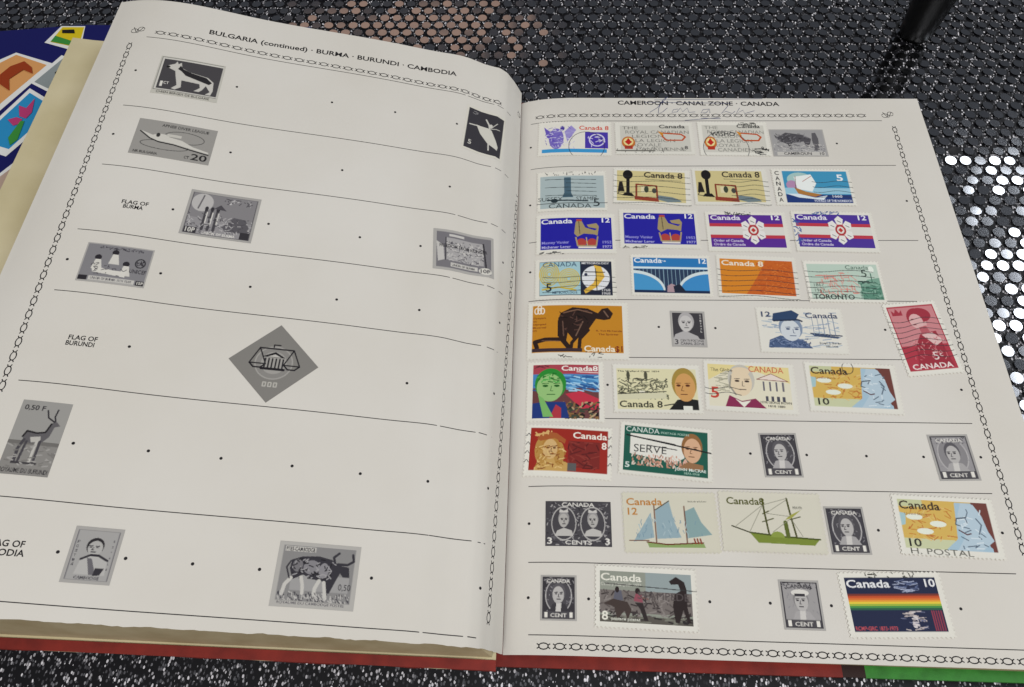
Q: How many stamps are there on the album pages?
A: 47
